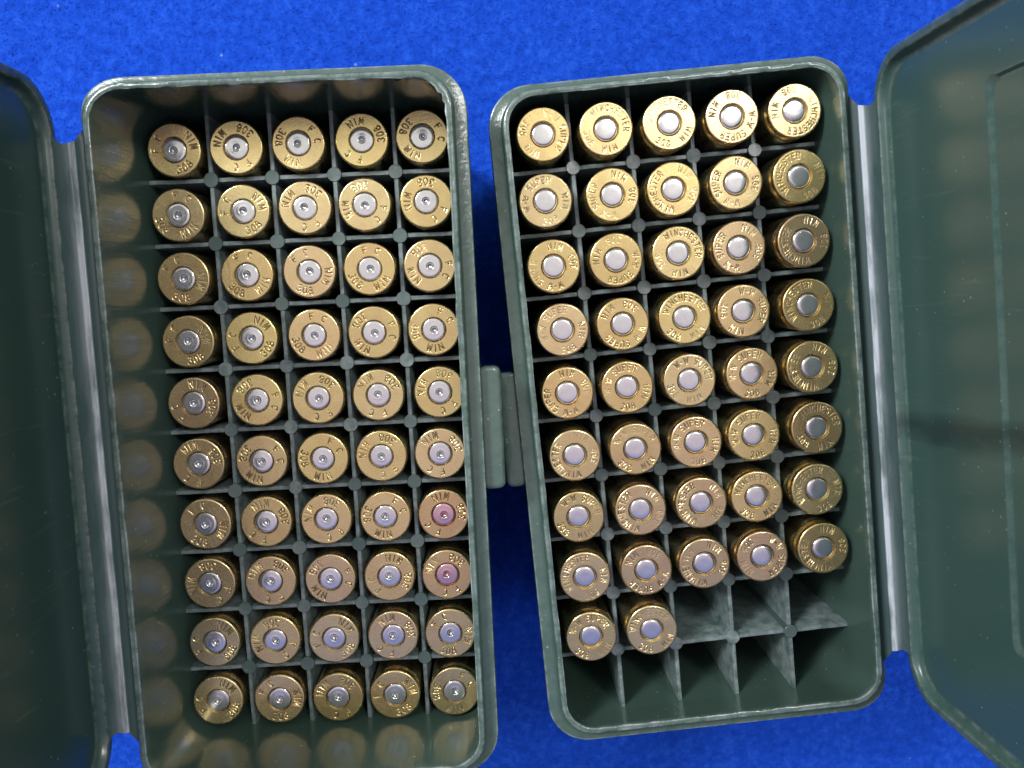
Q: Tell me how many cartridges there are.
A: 92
